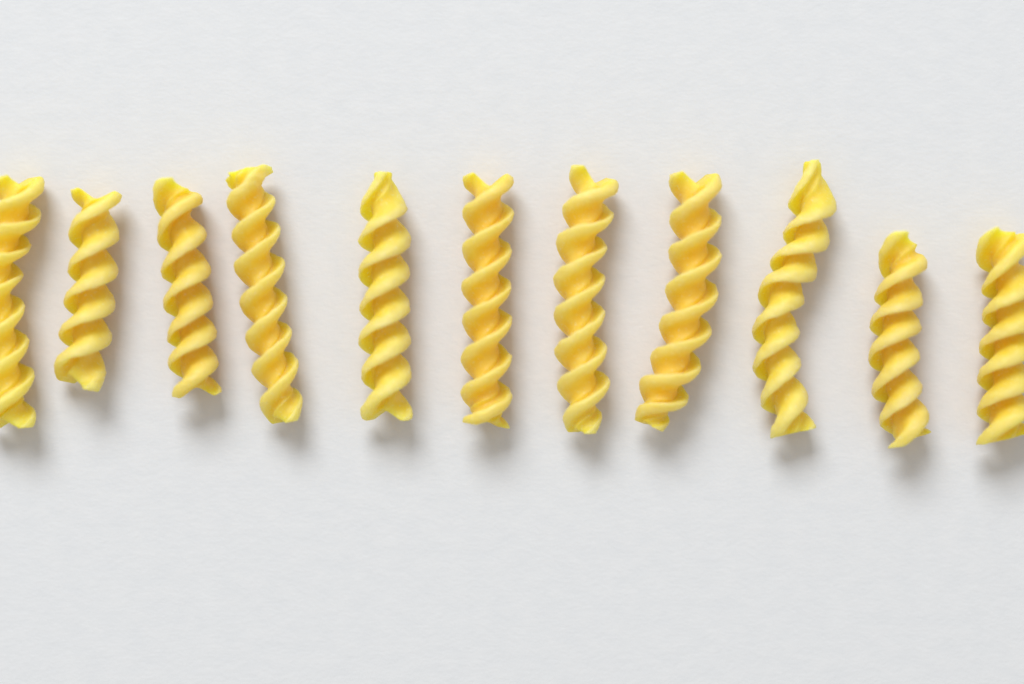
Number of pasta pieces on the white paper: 11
